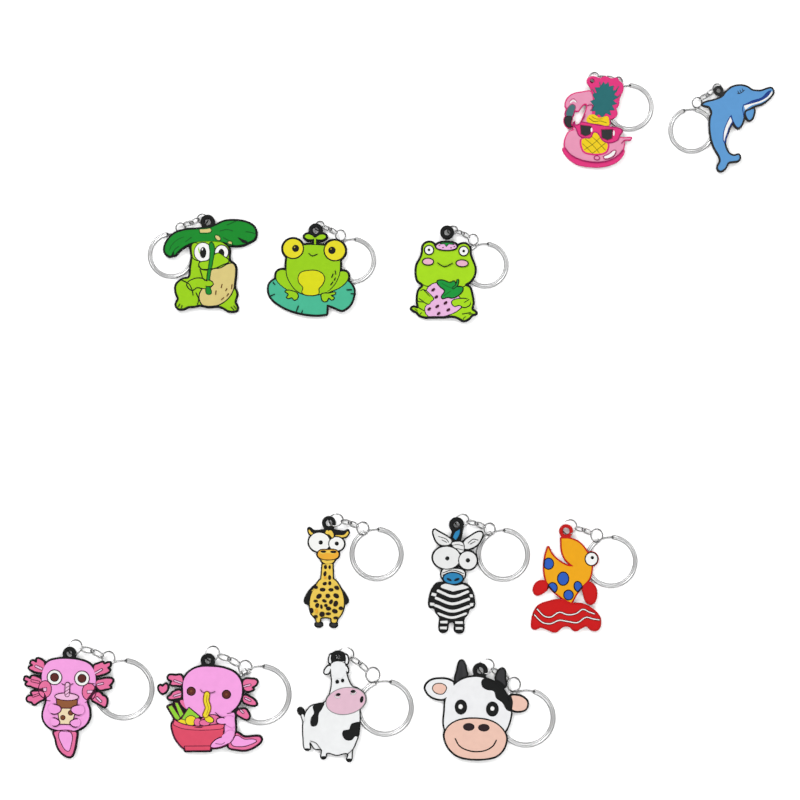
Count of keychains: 12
